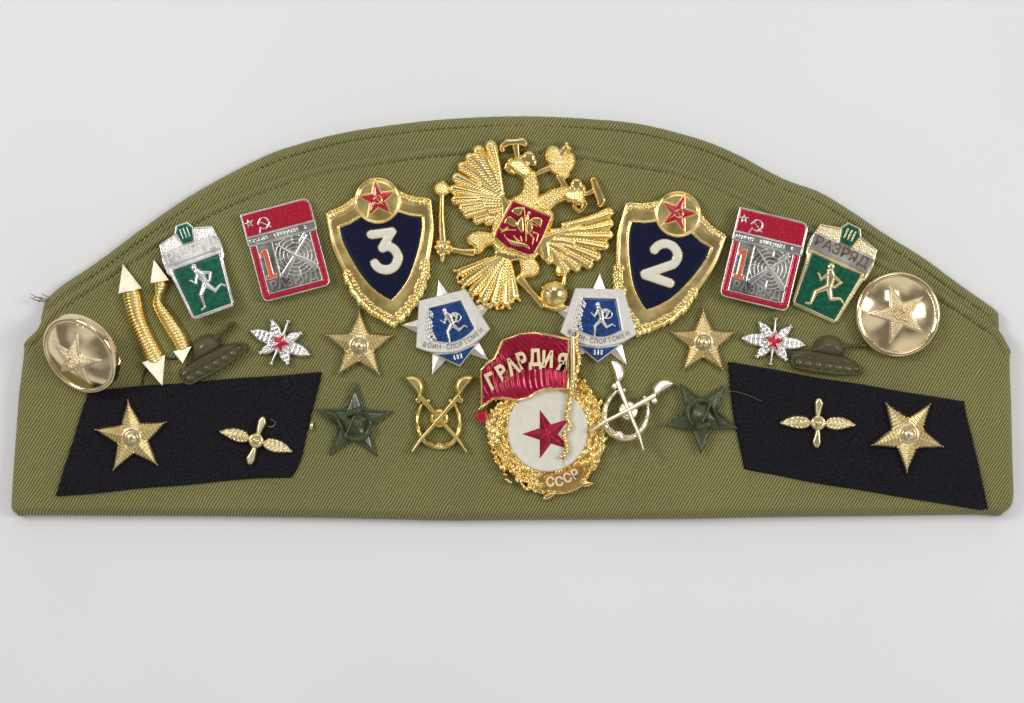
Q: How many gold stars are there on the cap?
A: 4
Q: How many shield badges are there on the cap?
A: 2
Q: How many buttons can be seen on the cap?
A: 2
